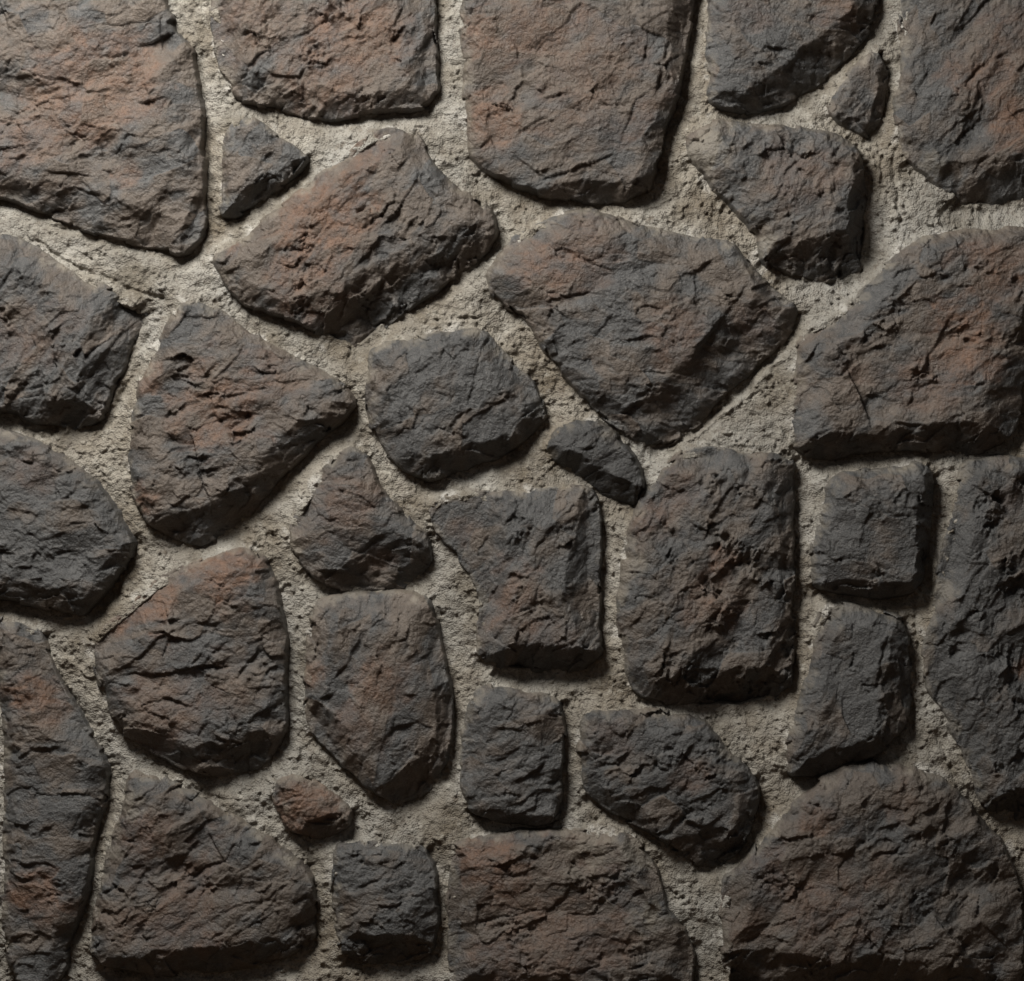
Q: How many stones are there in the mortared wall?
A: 32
